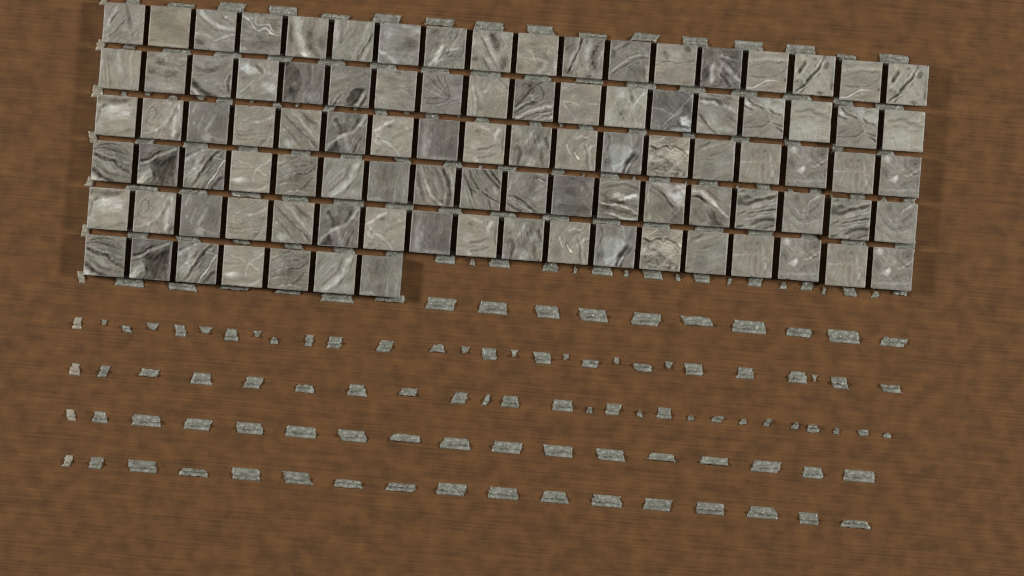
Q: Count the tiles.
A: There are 97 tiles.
